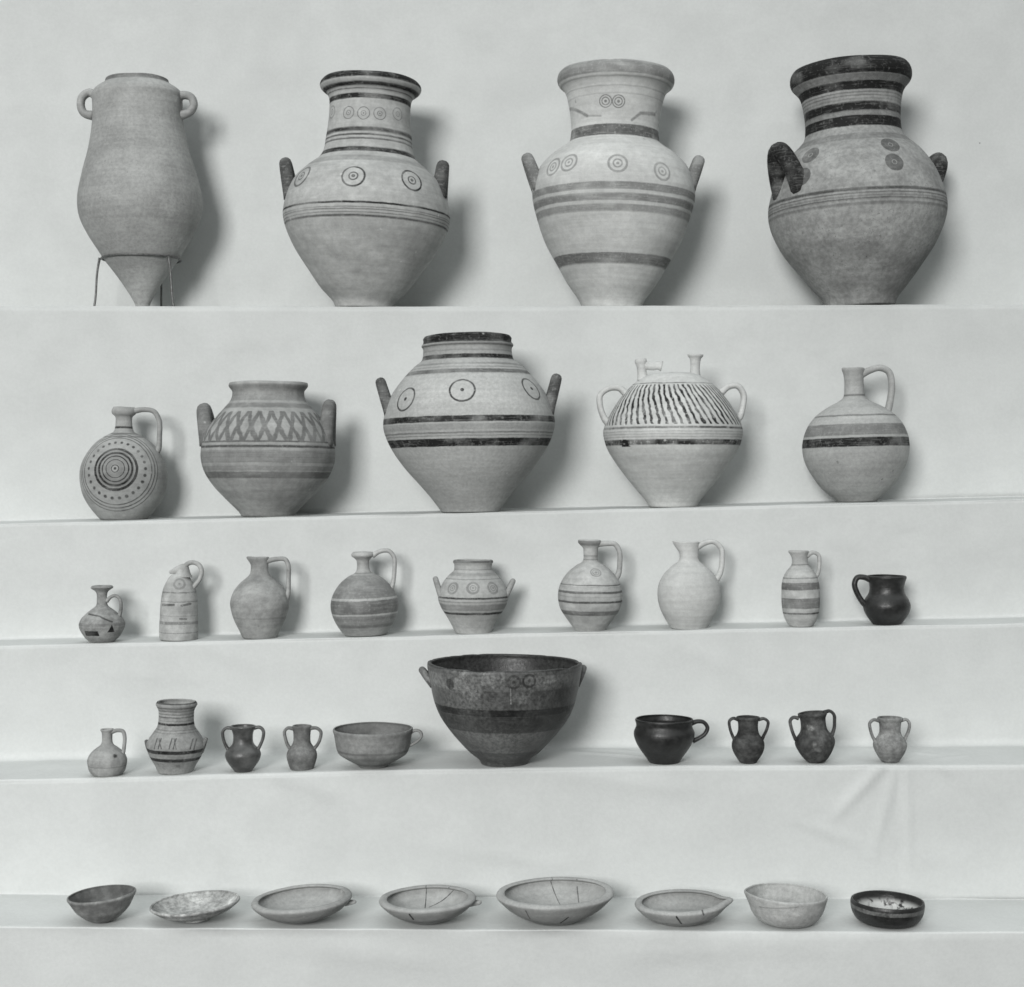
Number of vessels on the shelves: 36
